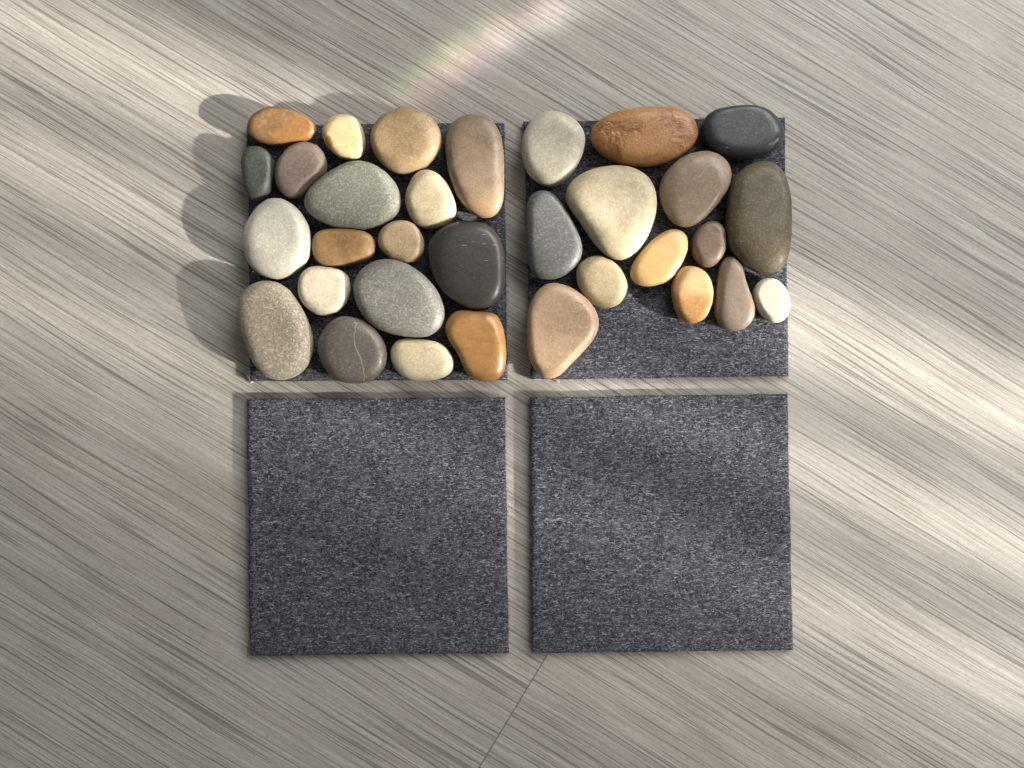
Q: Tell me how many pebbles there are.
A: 32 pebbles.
